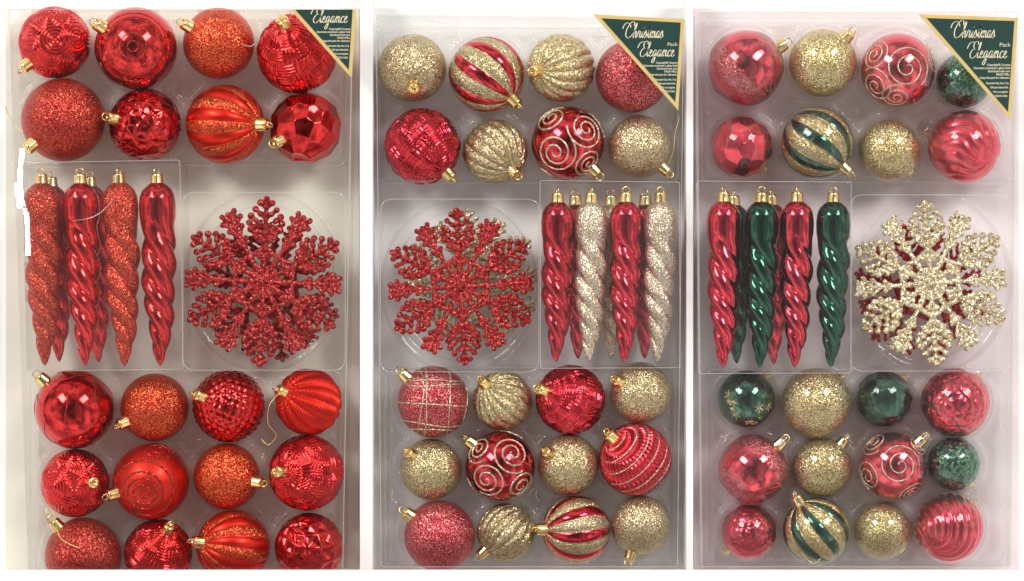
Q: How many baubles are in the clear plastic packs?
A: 60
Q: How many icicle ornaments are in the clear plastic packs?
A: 19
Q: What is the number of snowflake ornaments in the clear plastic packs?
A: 6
